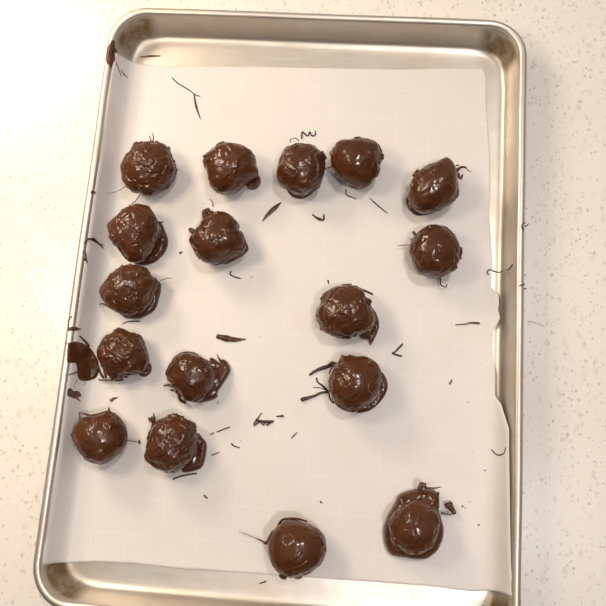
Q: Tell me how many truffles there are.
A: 17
